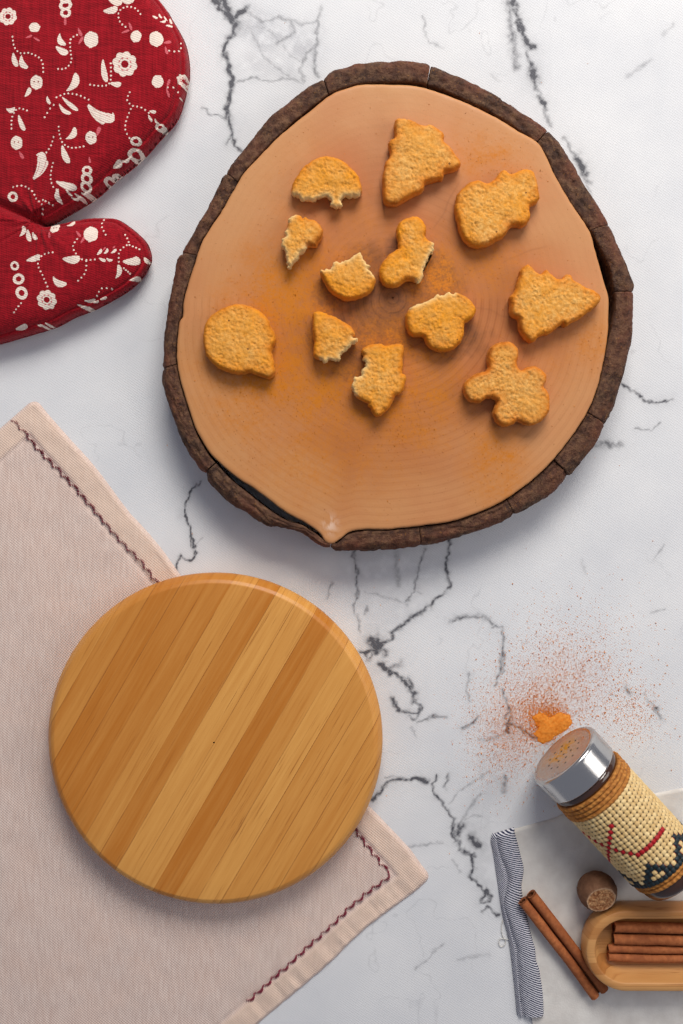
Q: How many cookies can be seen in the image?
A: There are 12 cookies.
